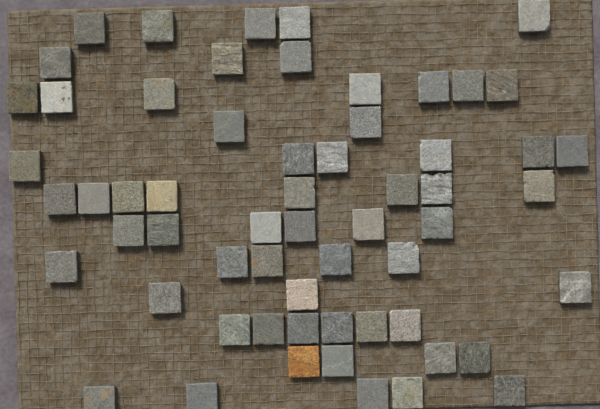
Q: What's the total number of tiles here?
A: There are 60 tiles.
